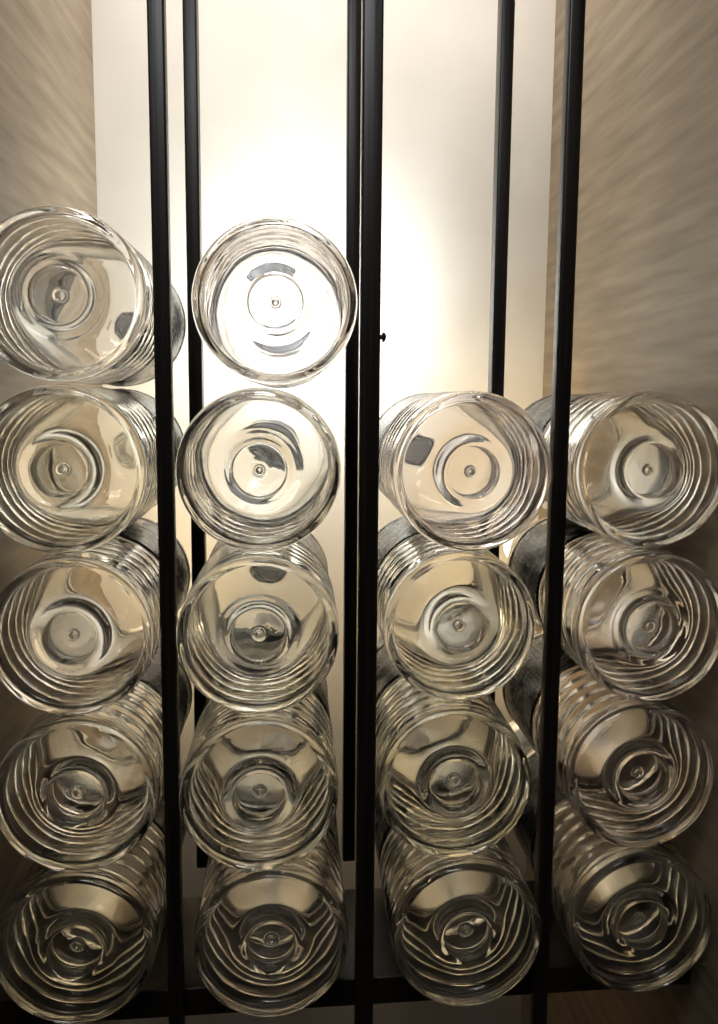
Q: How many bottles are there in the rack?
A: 18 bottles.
